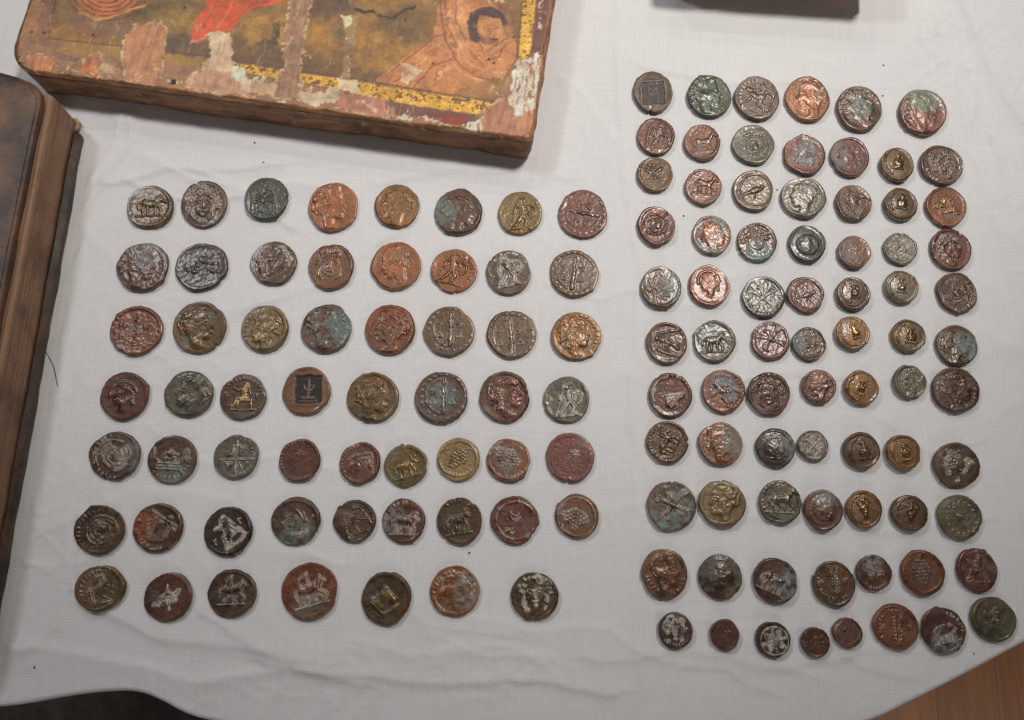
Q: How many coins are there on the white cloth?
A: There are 134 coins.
